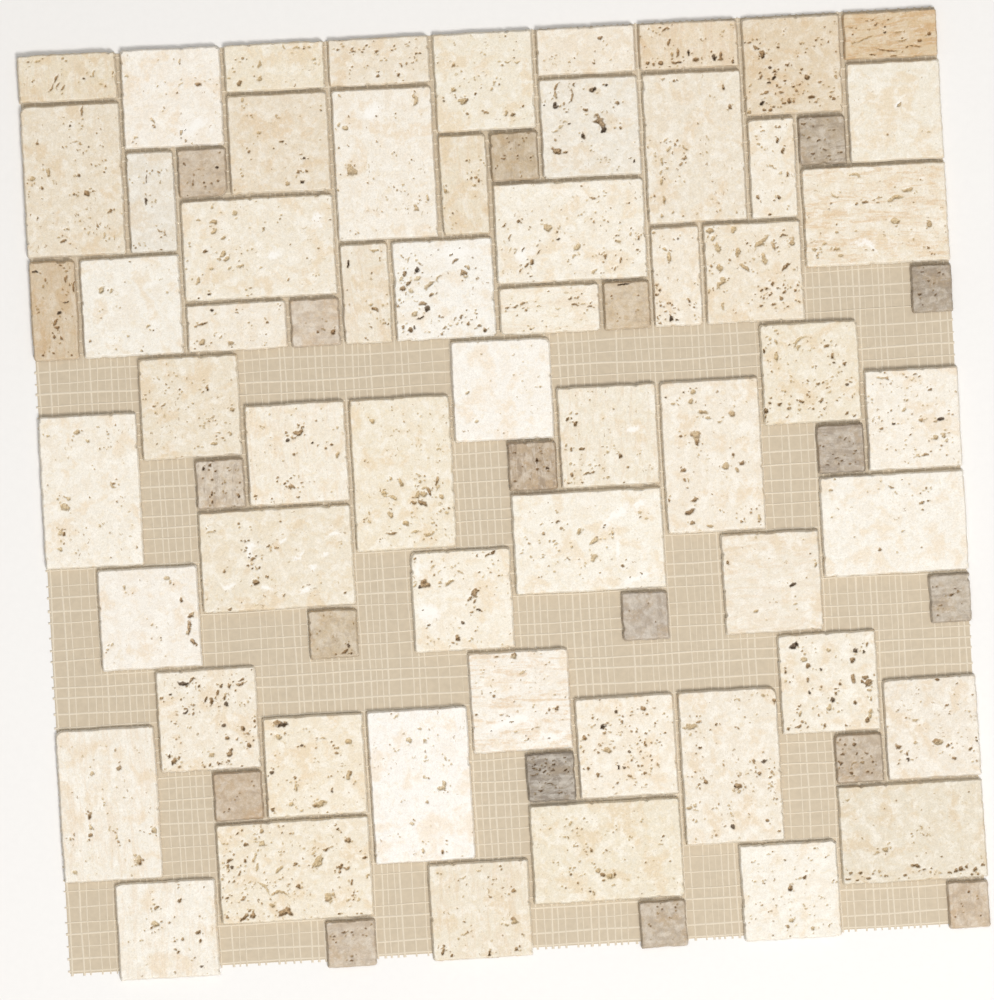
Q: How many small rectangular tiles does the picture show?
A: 14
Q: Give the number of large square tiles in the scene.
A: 27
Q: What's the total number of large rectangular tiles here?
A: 18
